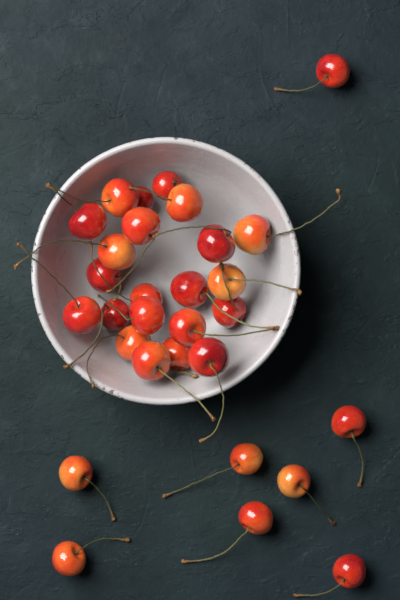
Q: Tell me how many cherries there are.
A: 30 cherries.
